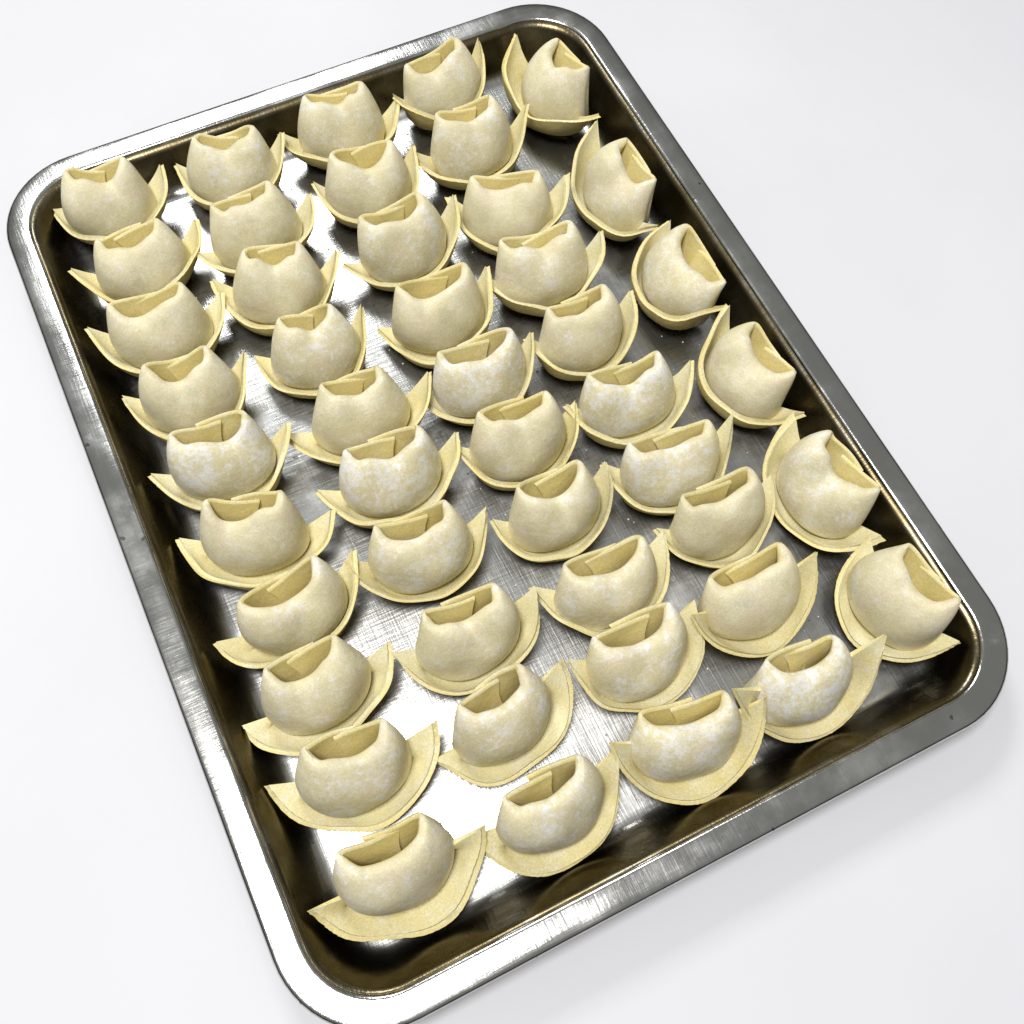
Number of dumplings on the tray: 46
